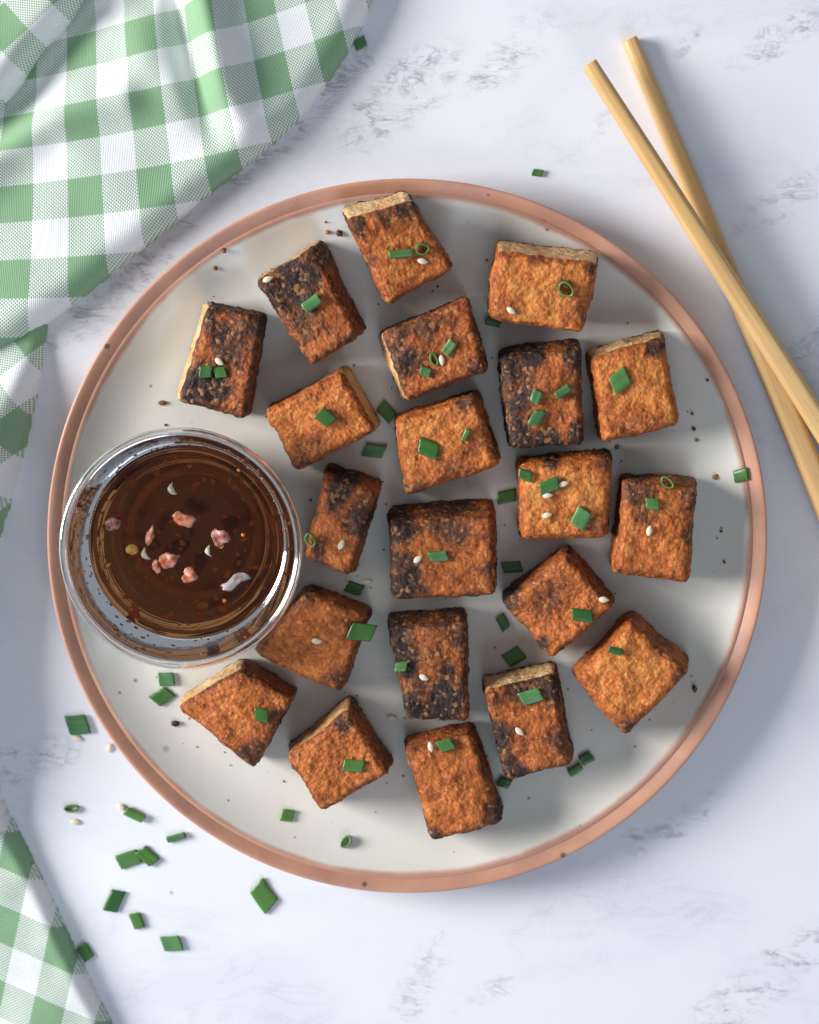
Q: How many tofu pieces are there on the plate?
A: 21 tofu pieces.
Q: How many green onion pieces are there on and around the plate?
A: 60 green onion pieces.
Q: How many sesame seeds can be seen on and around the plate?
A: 22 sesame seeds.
